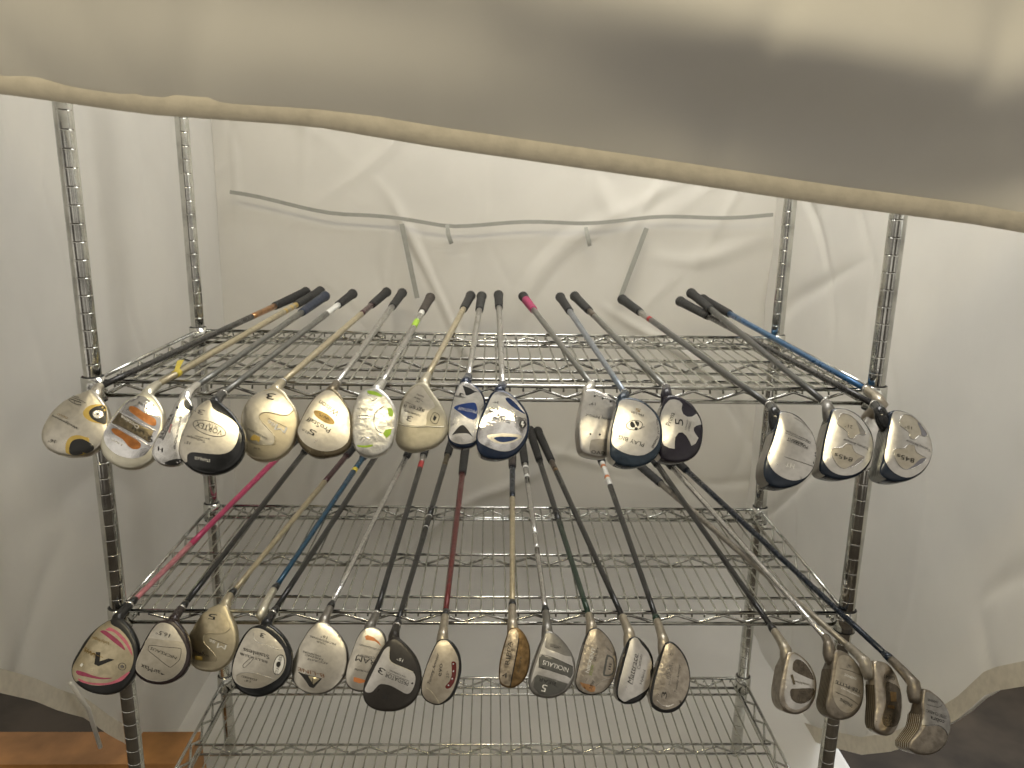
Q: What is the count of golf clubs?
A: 35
